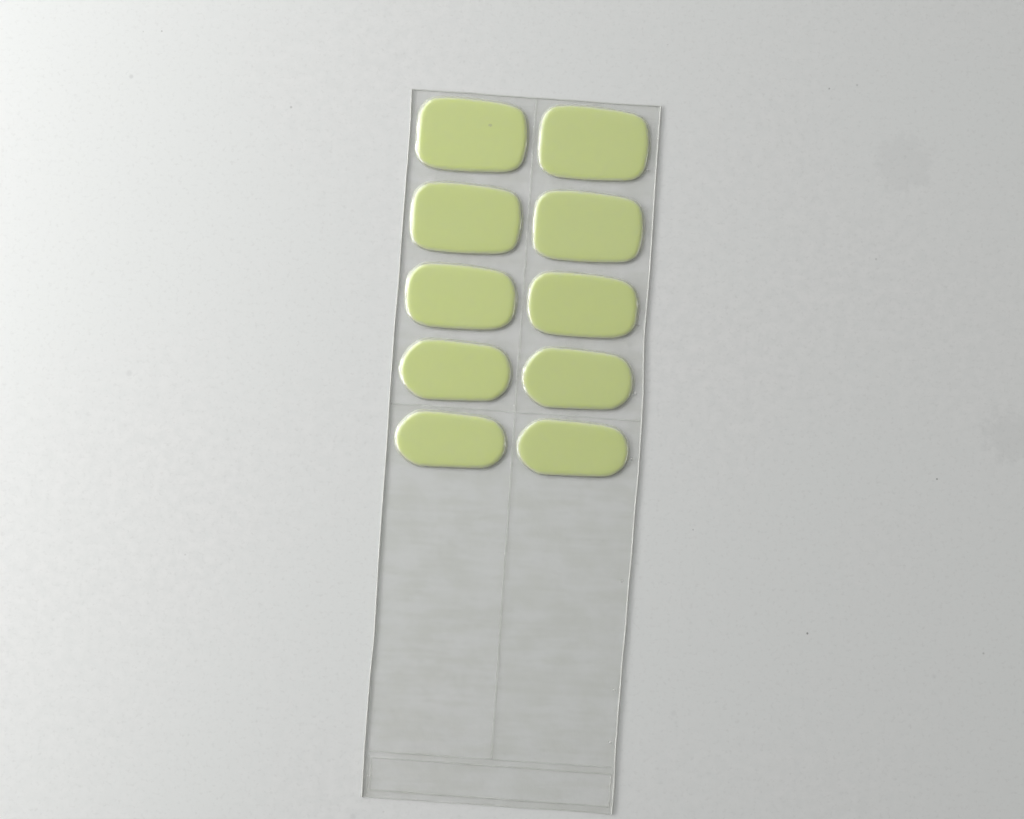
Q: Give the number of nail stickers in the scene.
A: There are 10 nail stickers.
